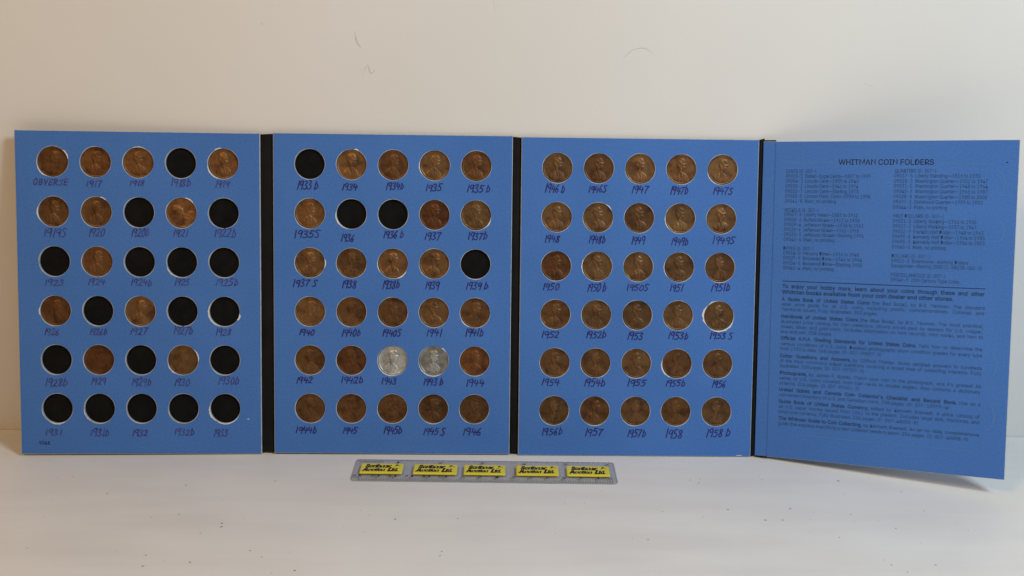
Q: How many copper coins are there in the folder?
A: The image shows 66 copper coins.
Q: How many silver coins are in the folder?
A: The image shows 2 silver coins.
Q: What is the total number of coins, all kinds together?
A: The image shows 68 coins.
